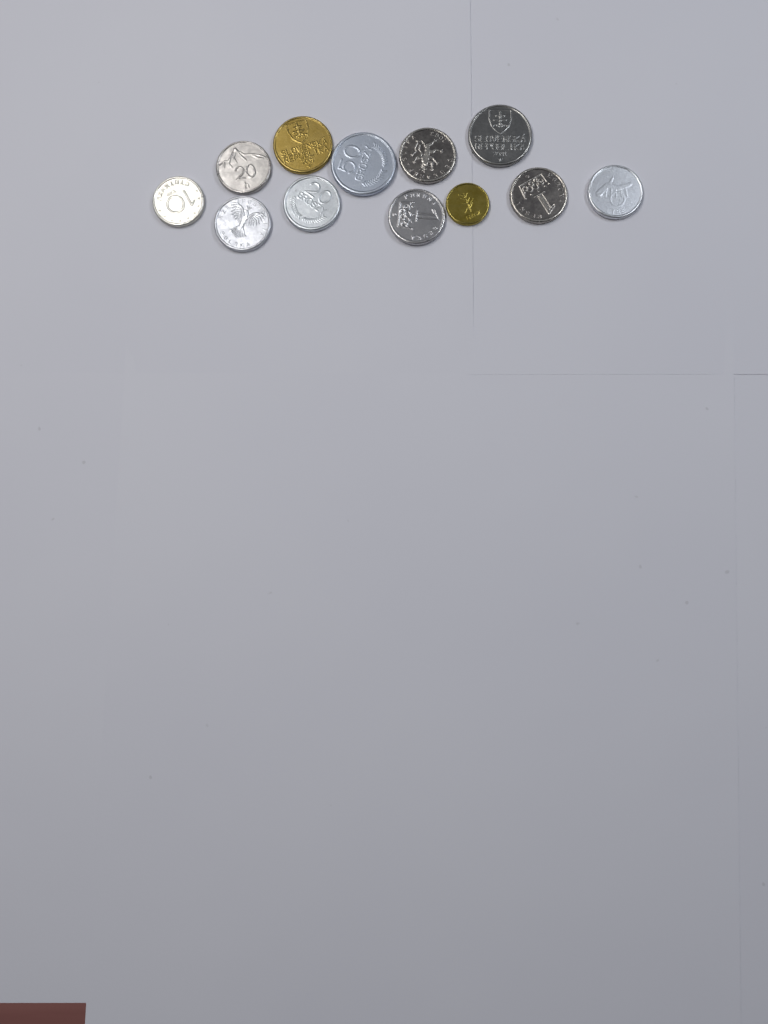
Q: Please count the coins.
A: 12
